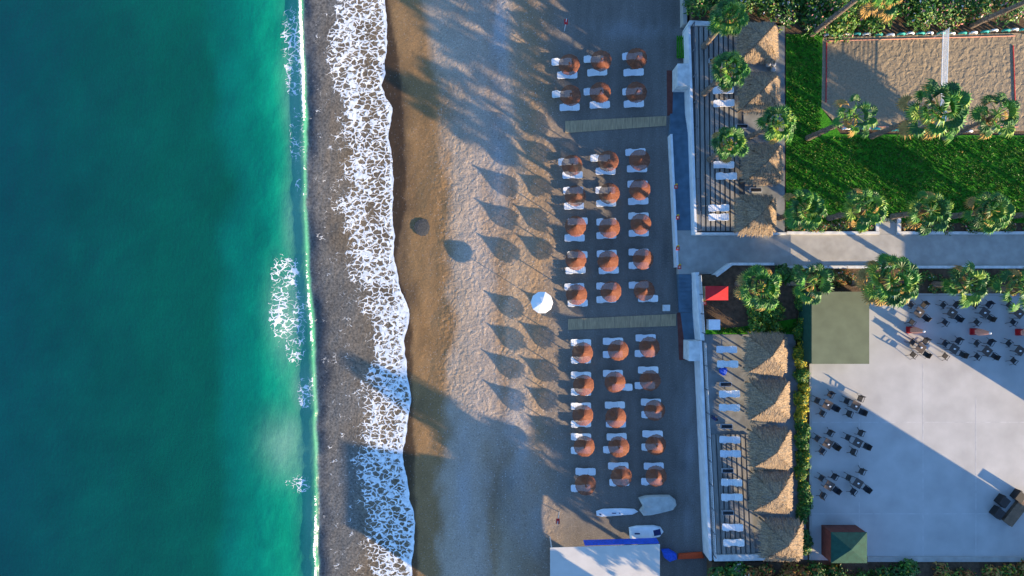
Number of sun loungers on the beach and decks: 88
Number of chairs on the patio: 52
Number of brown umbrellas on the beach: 36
